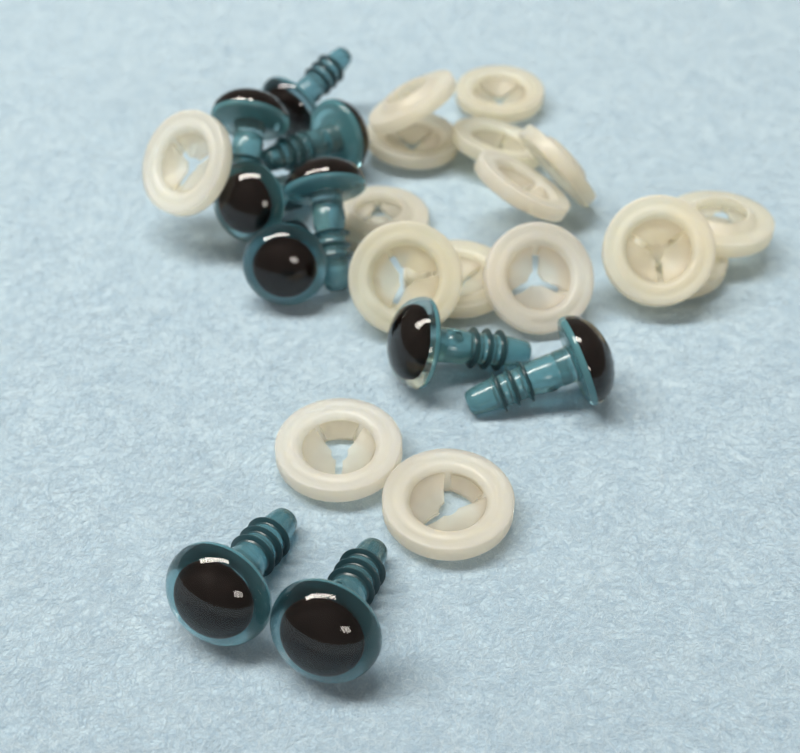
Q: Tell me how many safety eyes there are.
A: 10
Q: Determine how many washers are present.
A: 16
